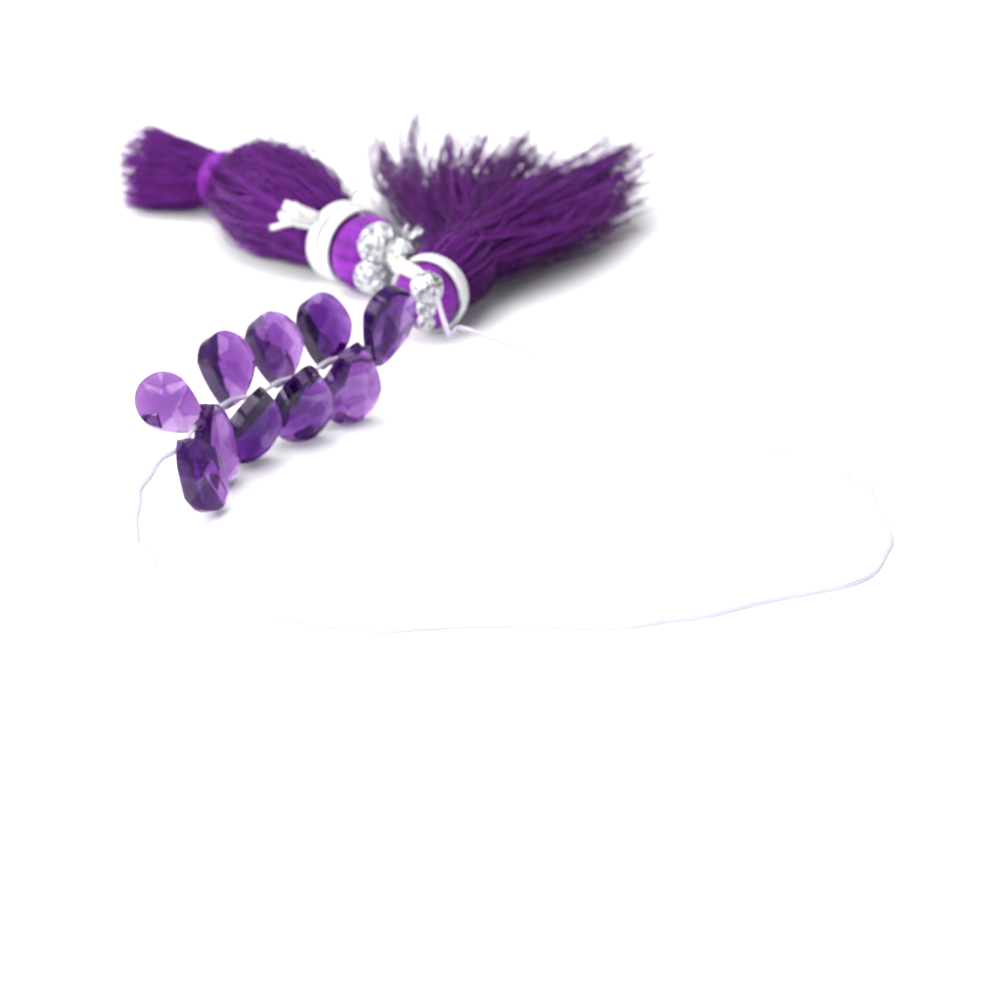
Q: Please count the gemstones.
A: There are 10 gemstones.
